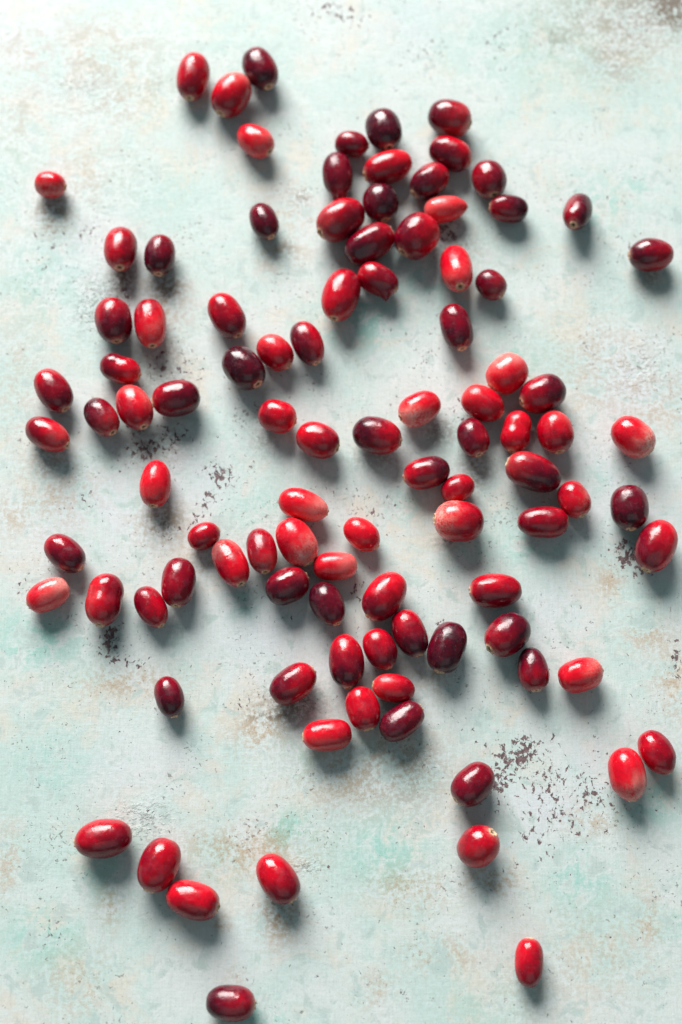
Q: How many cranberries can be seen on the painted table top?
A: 100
